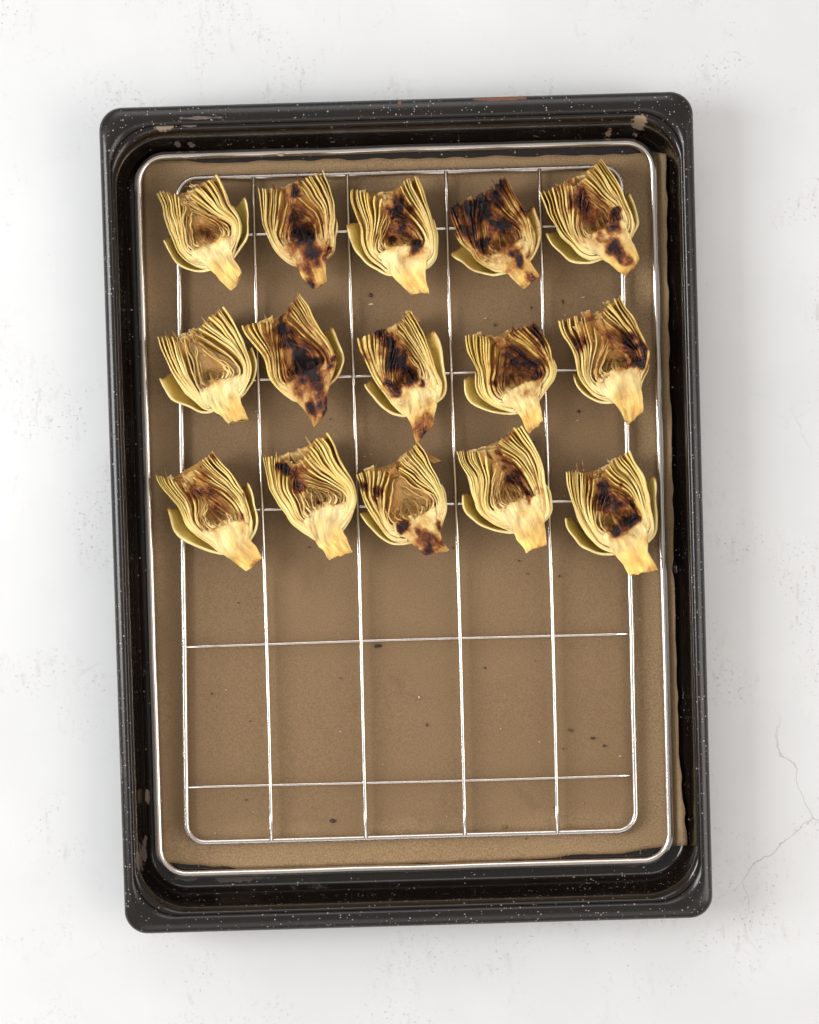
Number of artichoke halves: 15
